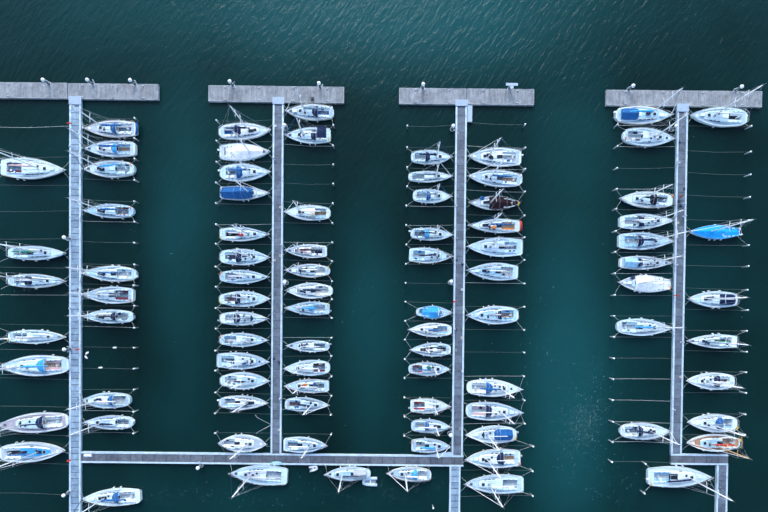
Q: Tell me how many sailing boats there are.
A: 87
